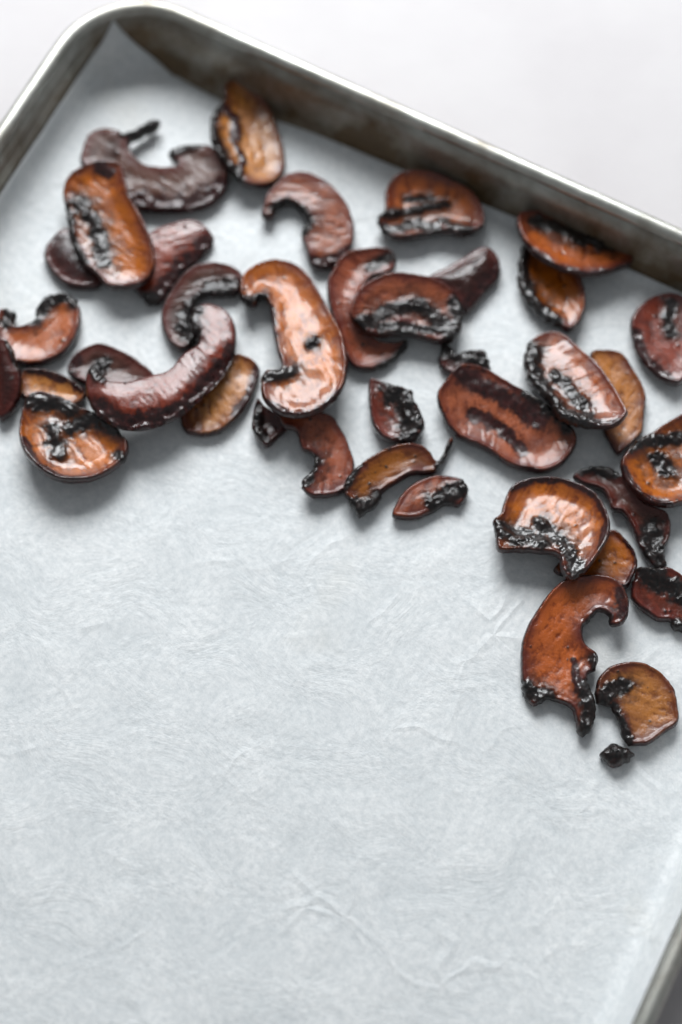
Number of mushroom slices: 39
